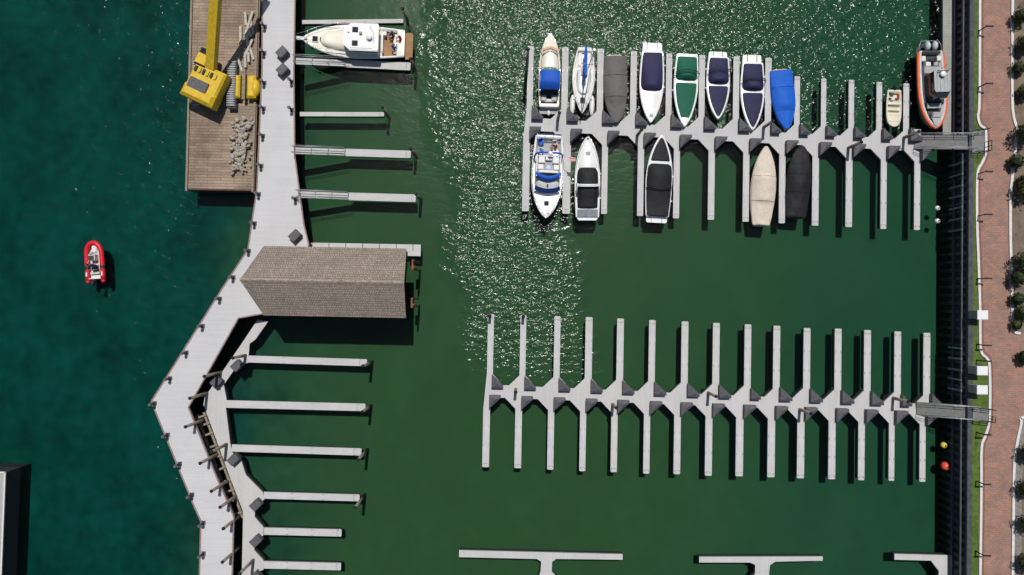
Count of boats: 17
